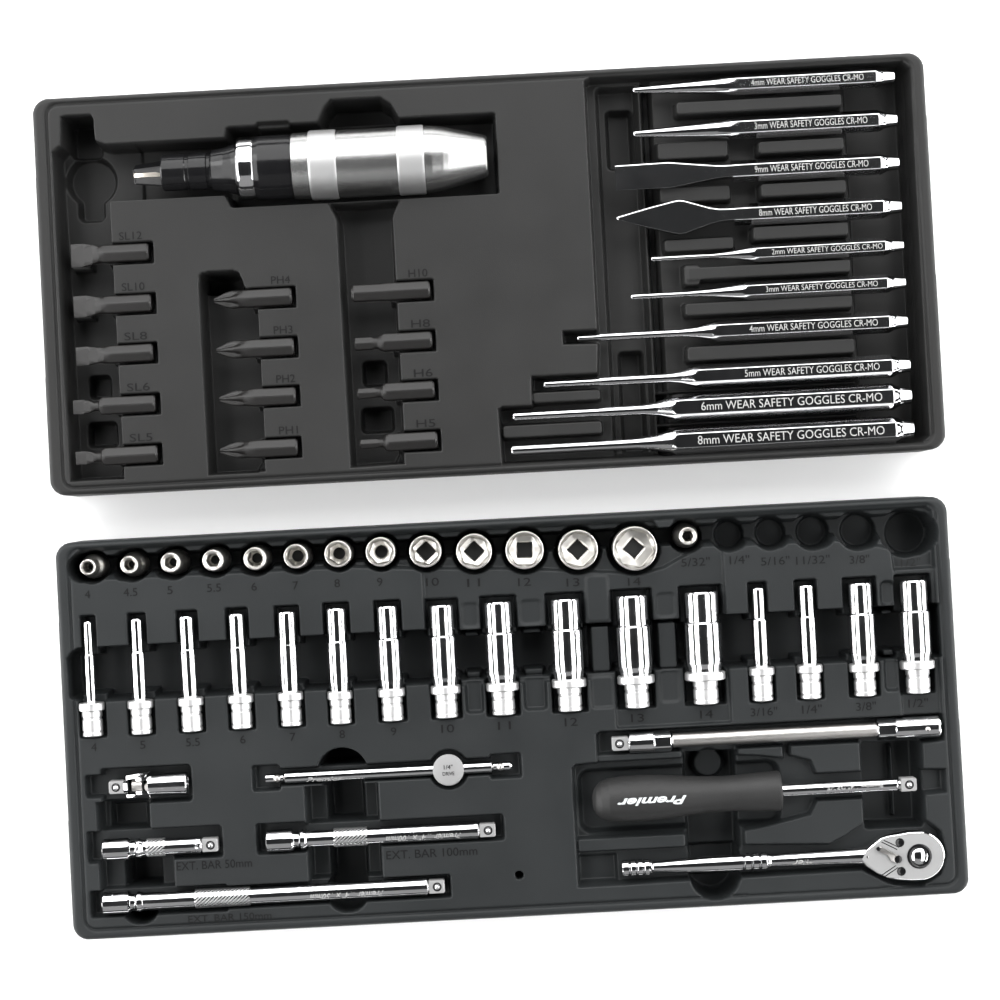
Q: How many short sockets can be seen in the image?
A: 14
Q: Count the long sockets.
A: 16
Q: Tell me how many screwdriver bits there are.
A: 13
